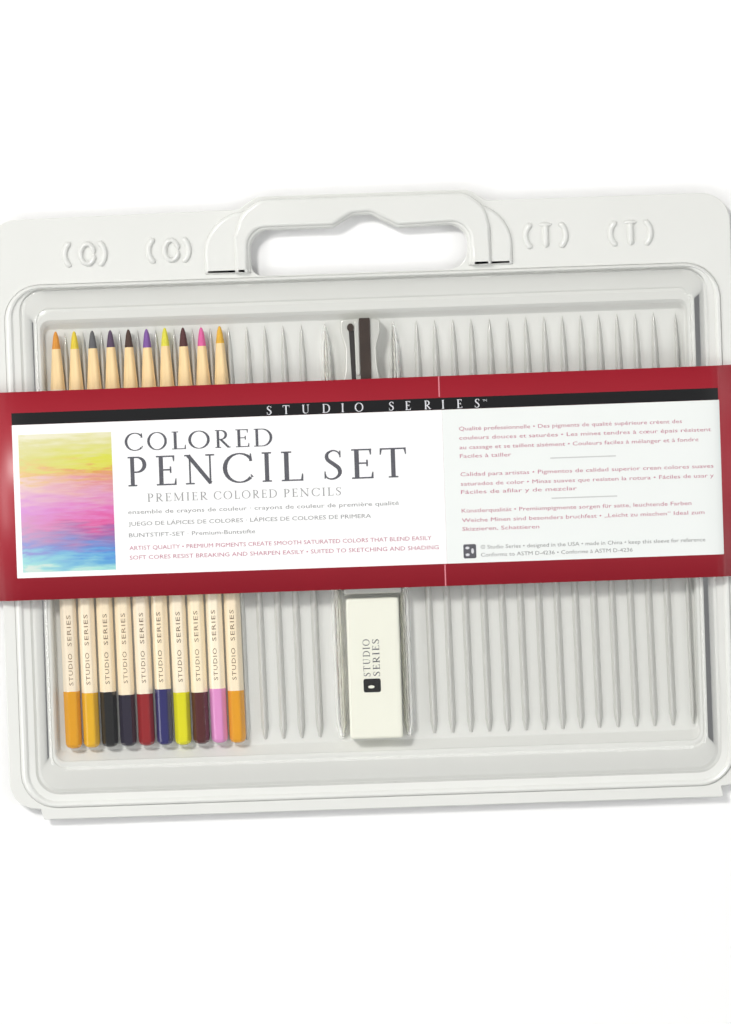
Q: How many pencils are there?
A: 10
